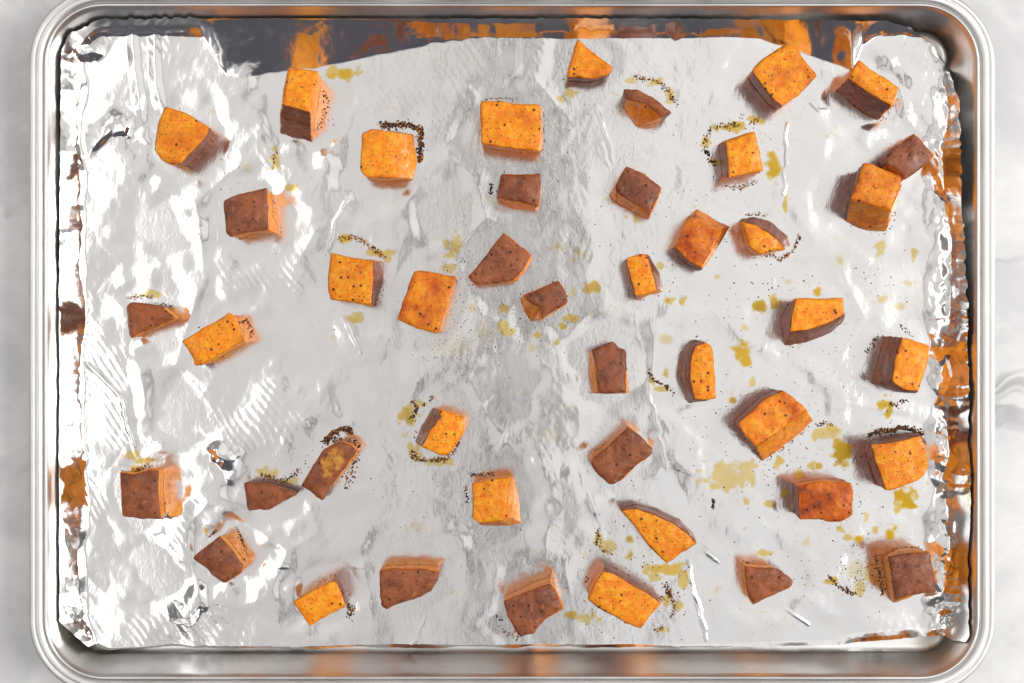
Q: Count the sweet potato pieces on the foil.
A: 44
